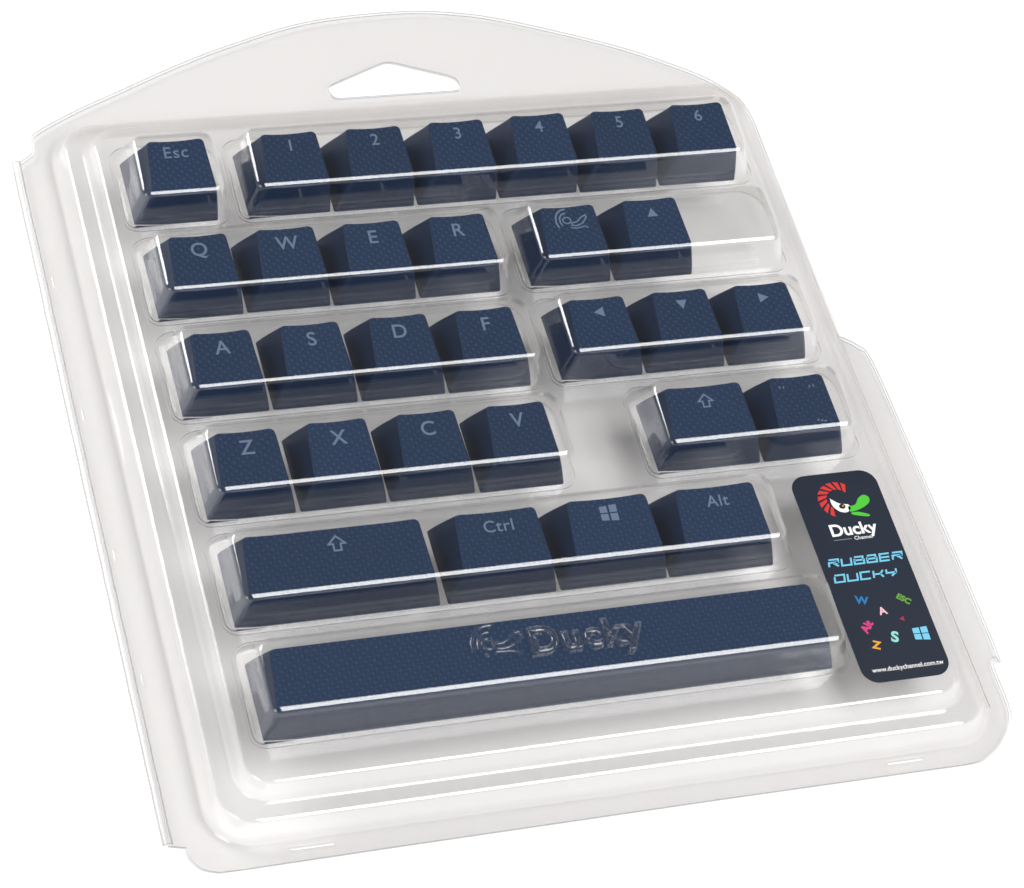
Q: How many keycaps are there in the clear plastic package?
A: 31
